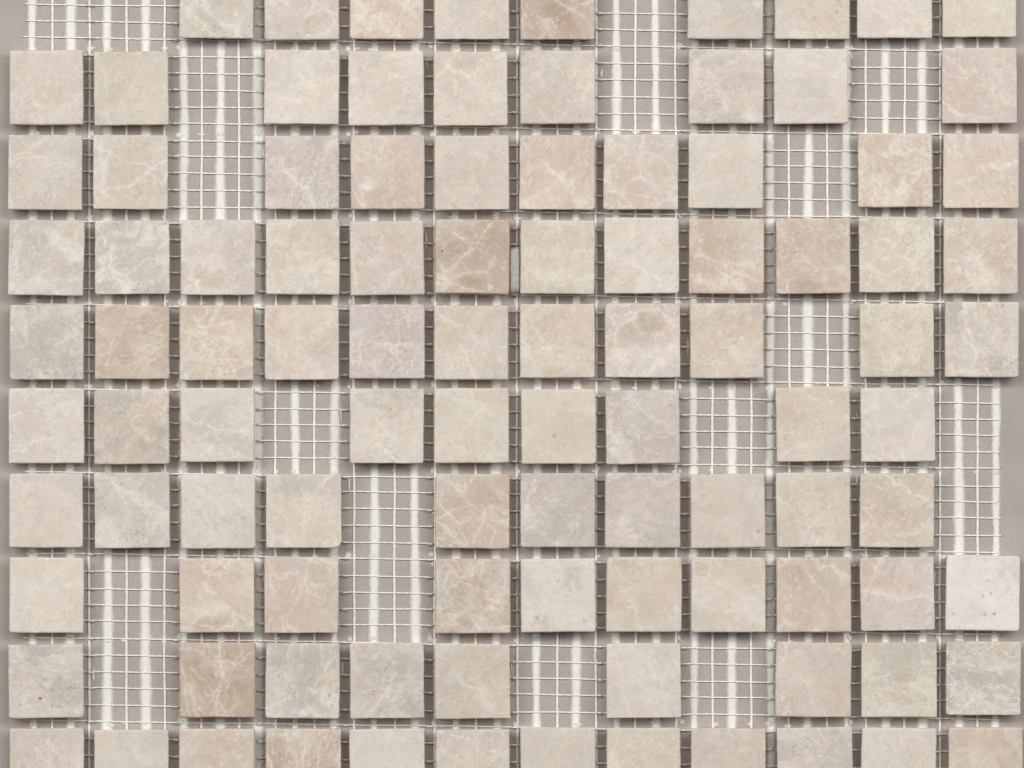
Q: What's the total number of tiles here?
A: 101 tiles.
